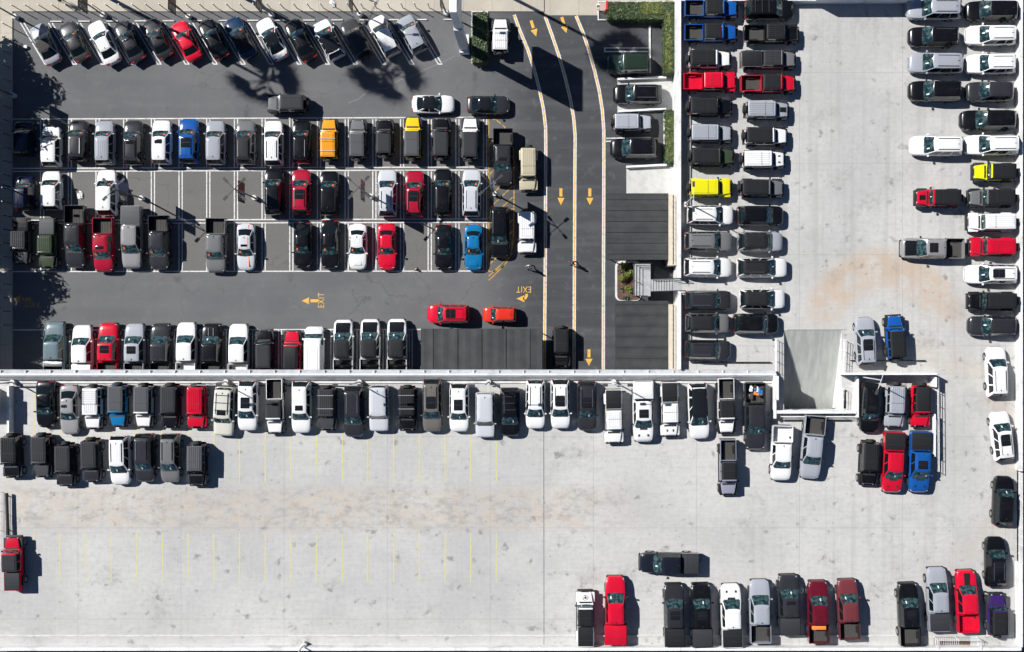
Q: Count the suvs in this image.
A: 124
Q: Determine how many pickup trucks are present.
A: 51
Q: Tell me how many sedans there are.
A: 21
